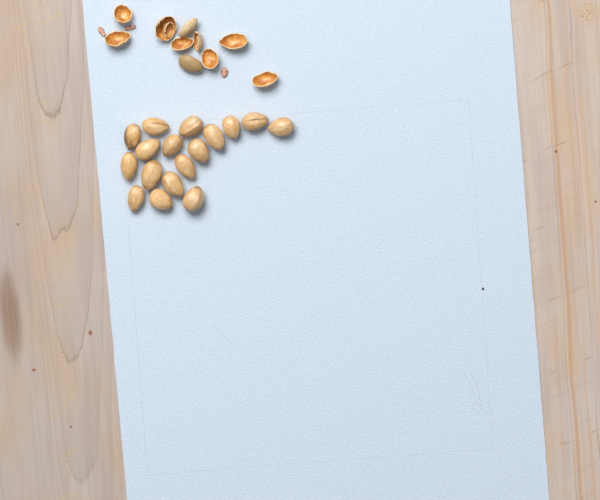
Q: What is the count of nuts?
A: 17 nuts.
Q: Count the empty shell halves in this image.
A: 11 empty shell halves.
